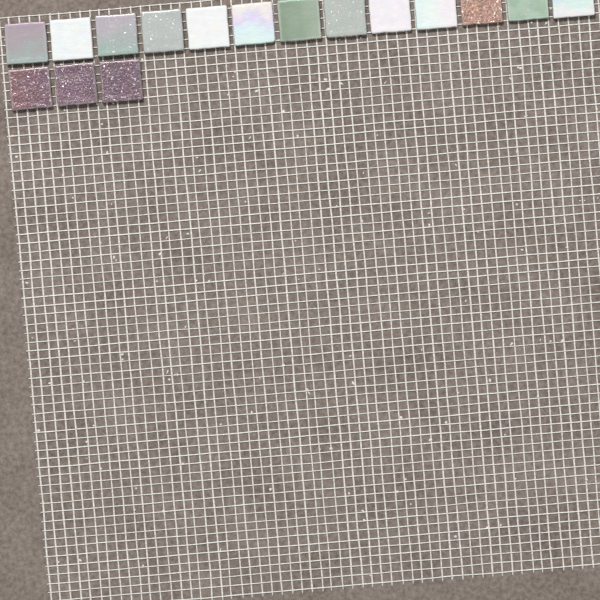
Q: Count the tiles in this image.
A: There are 16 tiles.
